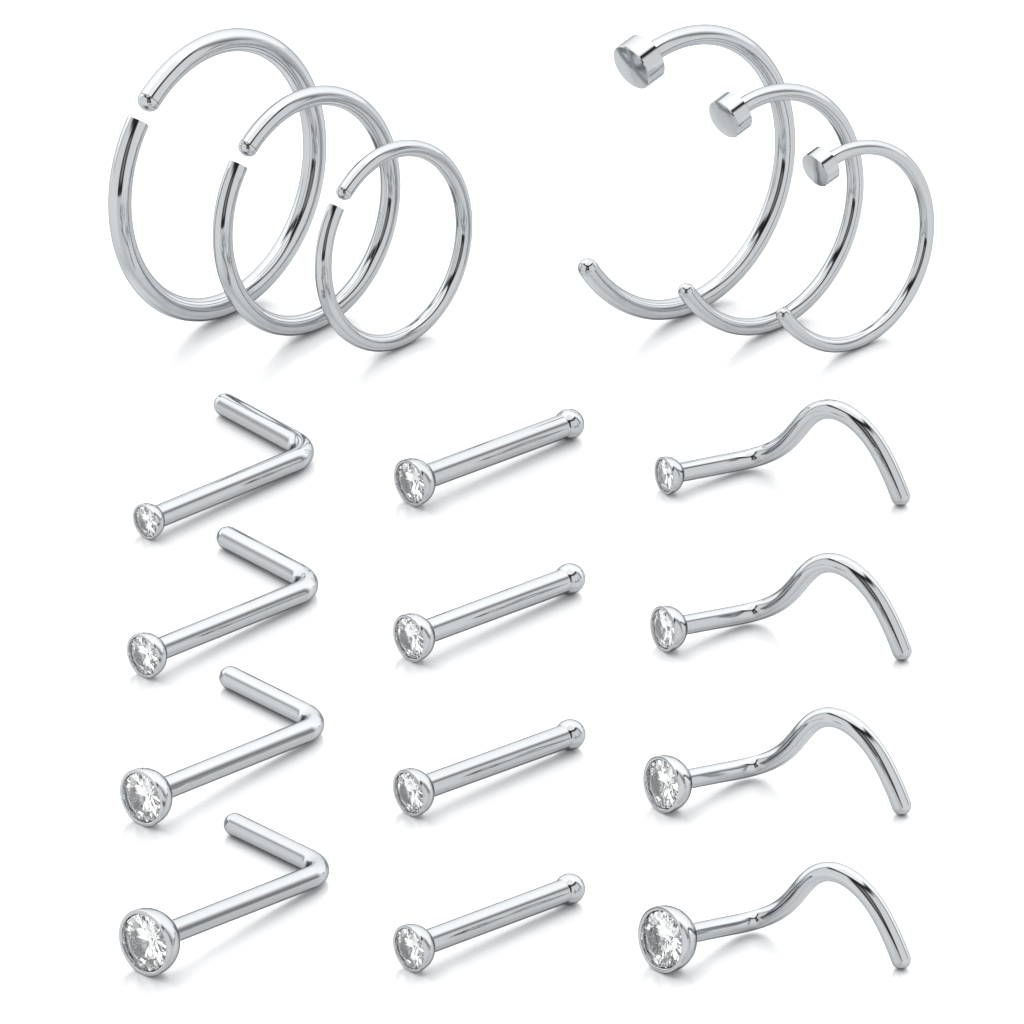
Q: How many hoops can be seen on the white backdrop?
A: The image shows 6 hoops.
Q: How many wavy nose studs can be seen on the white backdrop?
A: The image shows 4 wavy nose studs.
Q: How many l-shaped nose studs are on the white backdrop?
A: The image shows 4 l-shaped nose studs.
